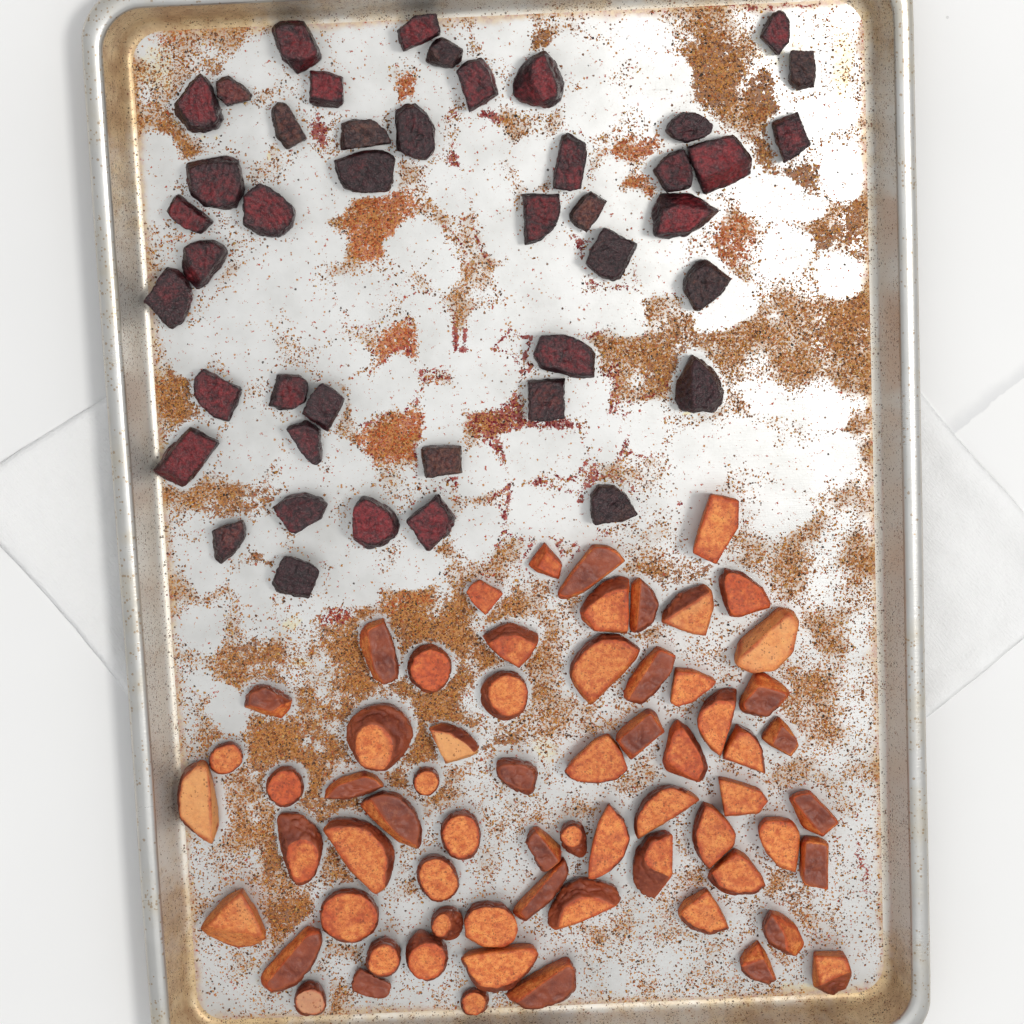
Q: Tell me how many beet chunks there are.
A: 44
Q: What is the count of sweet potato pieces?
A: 66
